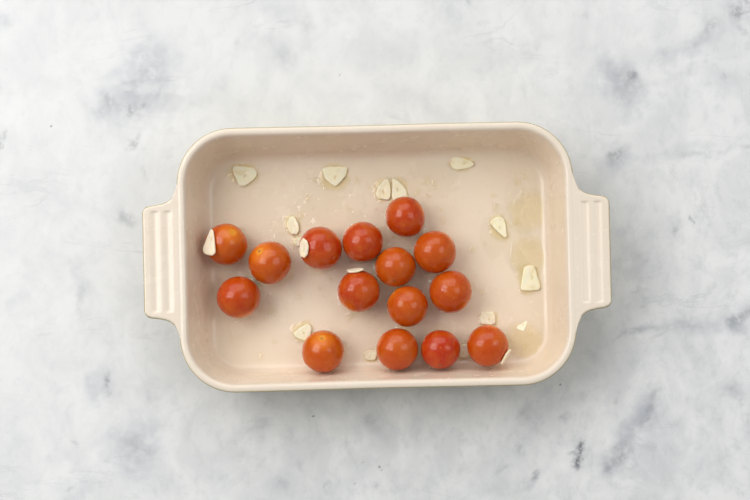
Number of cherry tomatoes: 15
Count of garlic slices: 18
